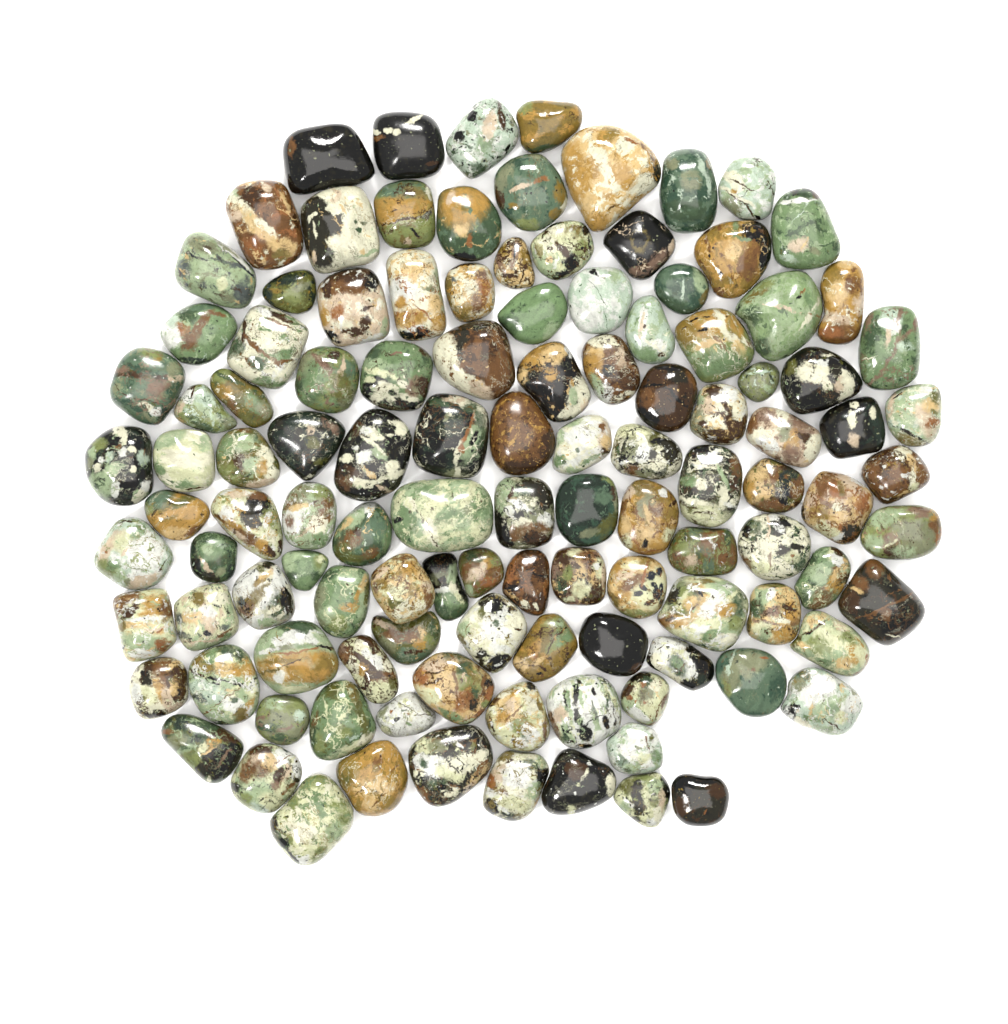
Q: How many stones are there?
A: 117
